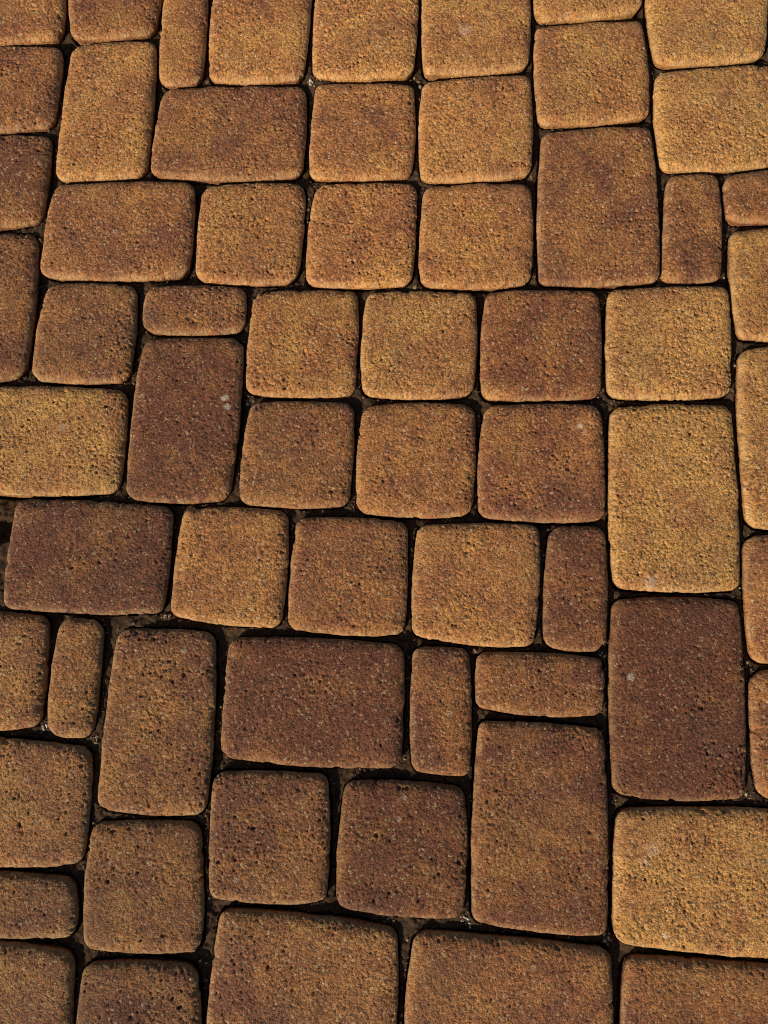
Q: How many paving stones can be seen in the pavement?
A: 64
